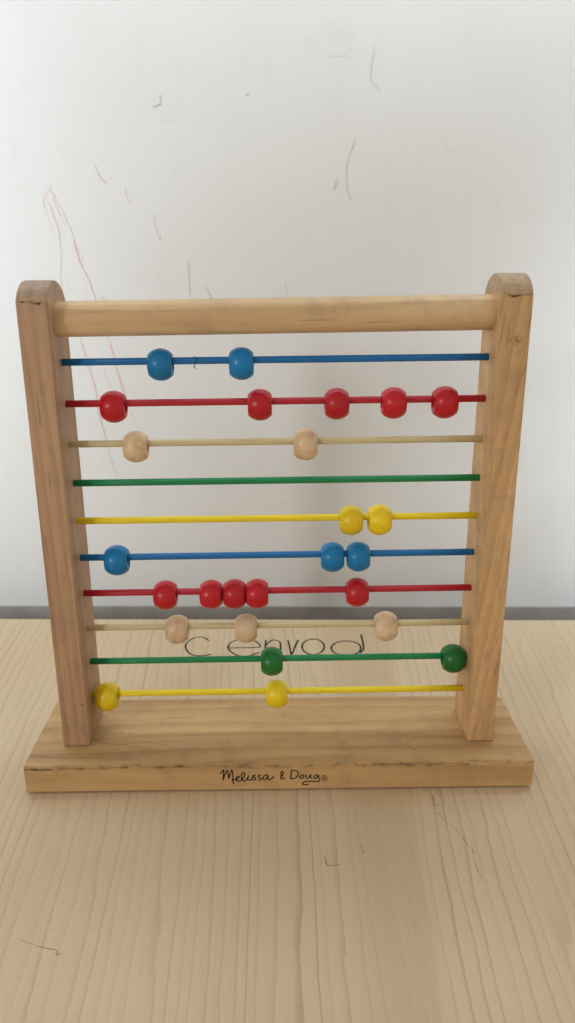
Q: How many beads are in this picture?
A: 26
